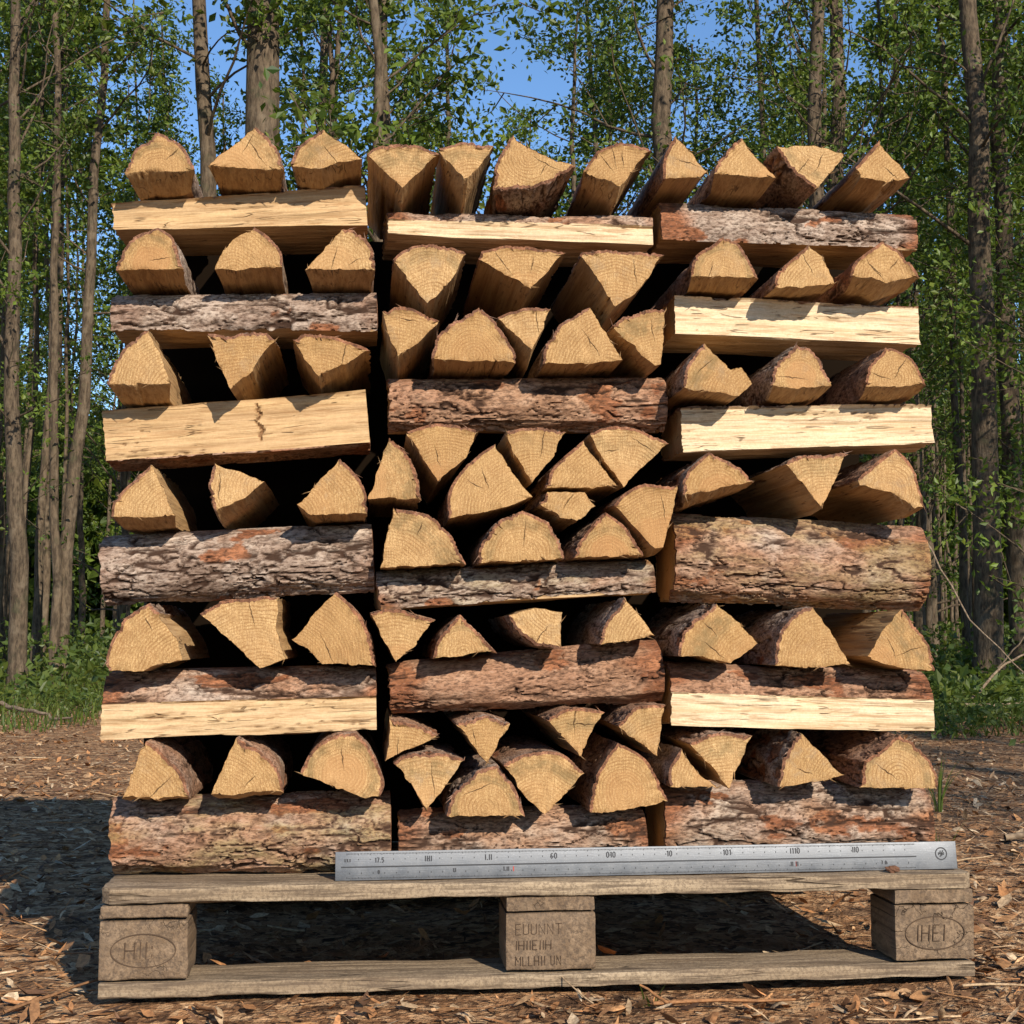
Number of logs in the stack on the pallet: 90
